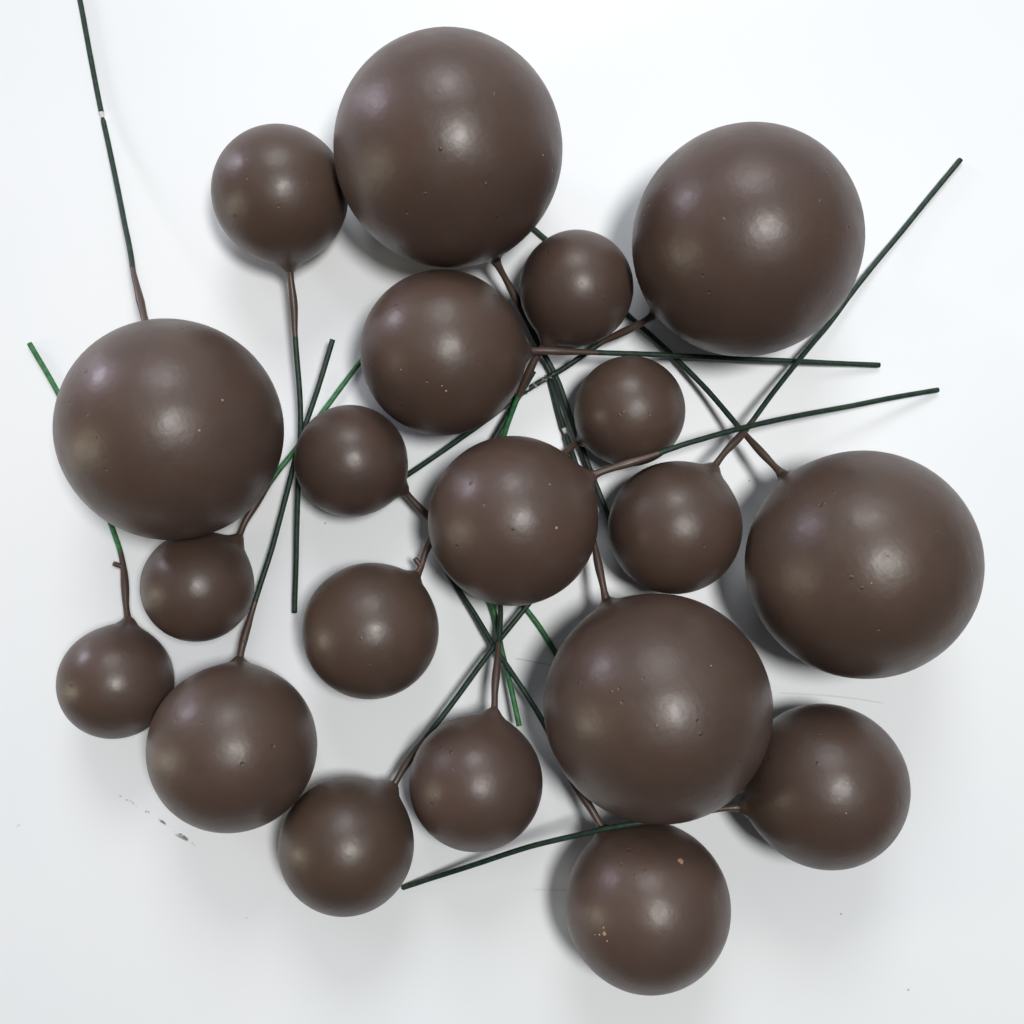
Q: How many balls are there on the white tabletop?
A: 20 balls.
